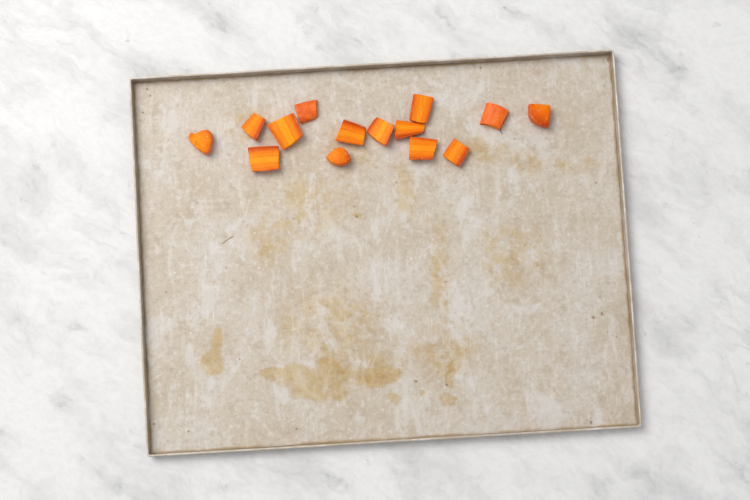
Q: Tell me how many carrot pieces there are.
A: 14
